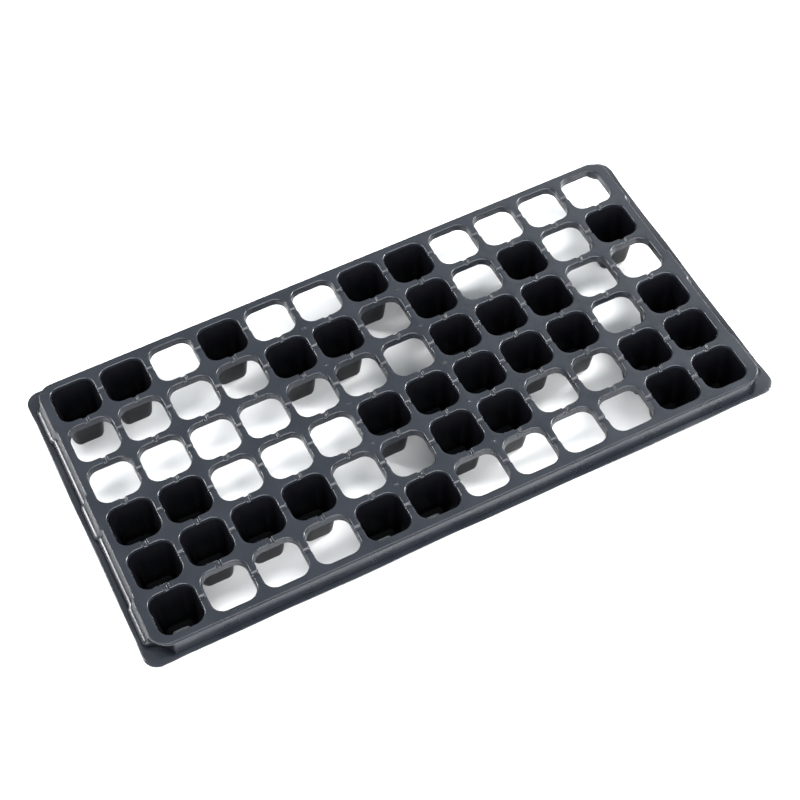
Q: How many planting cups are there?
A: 34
